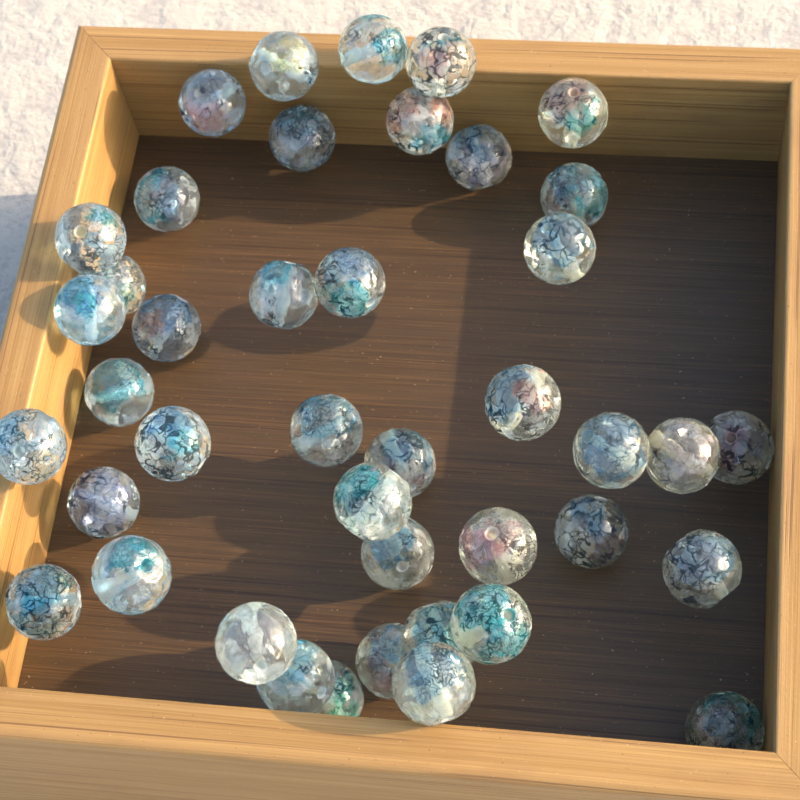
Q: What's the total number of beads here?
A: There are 42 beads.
